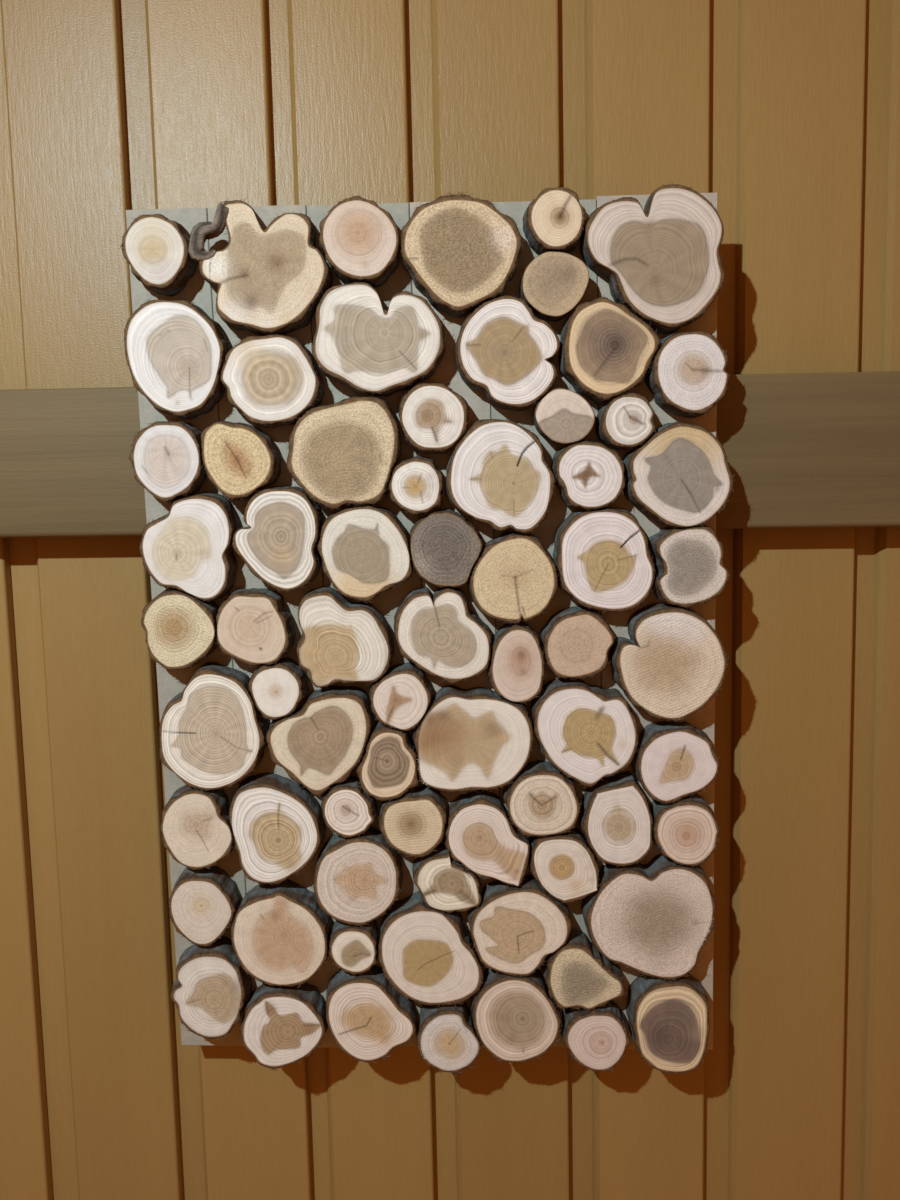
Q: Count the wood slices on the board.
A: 70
